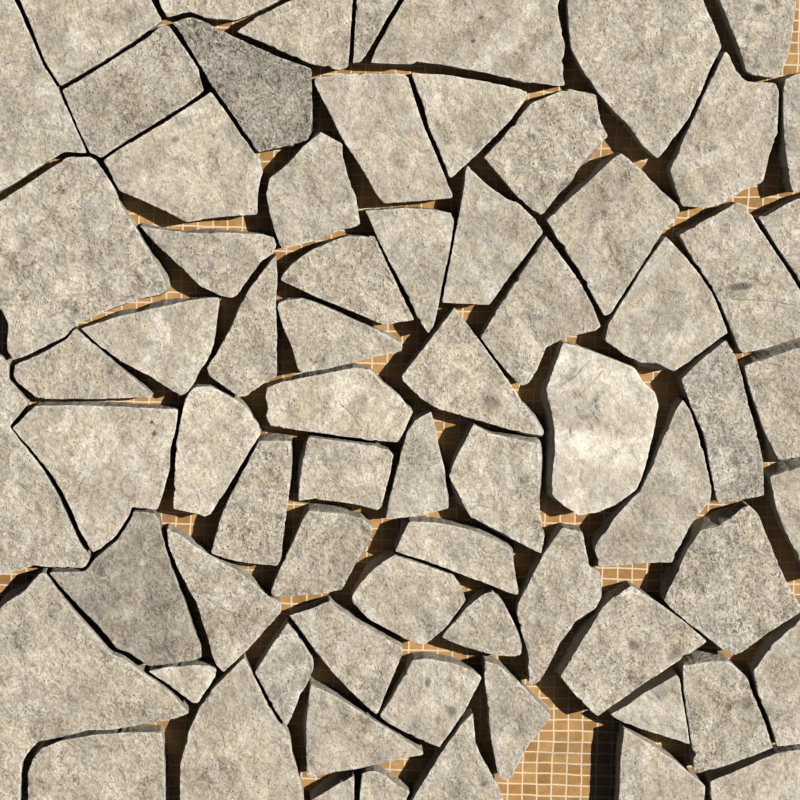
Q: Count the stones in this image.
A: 71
